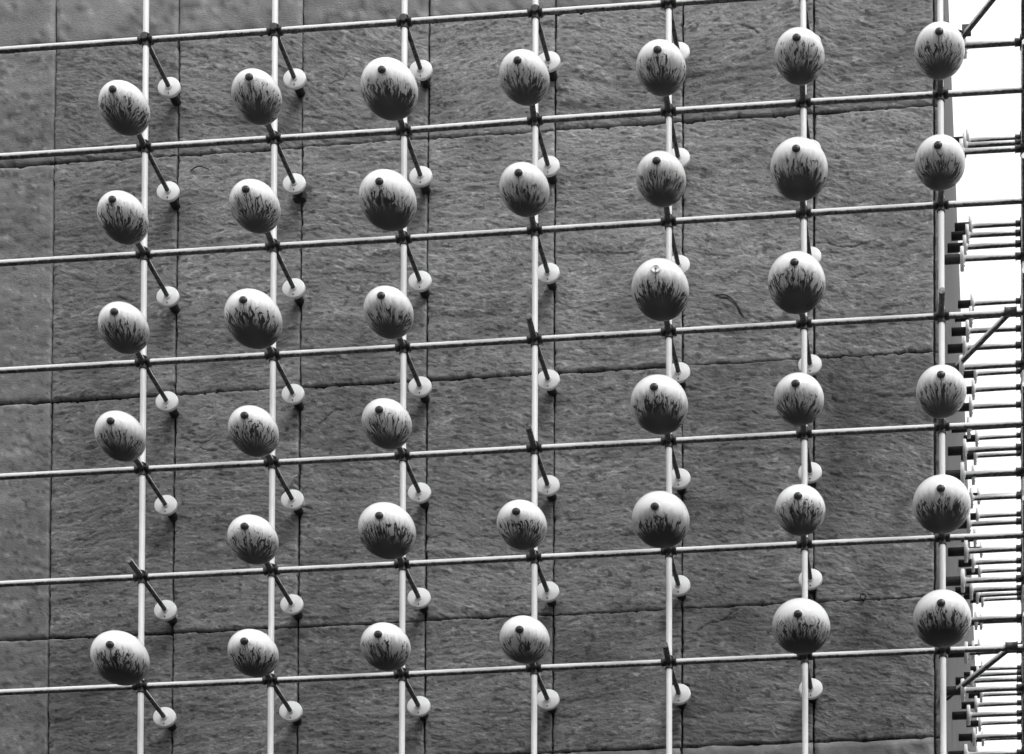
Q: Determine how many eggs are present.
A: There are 37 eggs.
